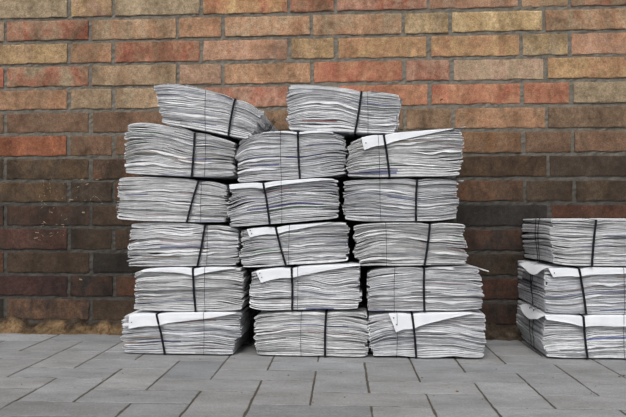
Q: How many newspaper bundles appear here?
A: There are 20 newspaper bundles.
